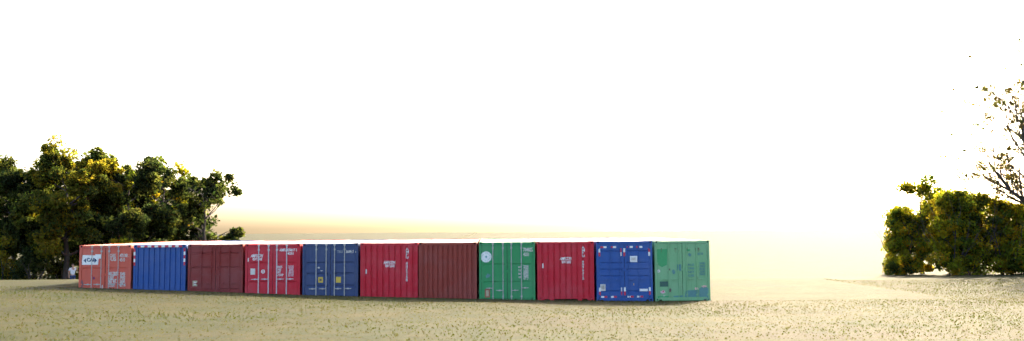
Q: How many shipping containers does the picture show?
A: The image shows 11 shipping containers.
